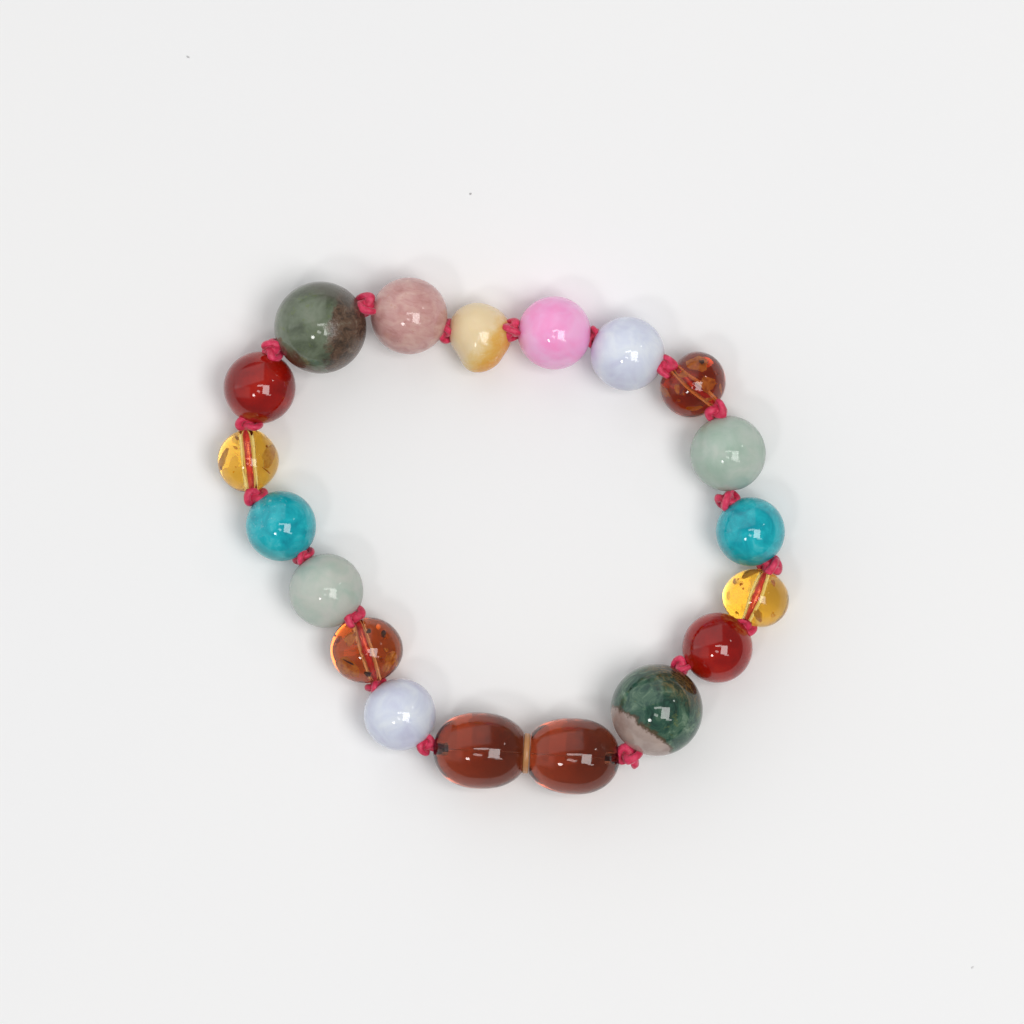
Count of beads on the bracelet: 17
